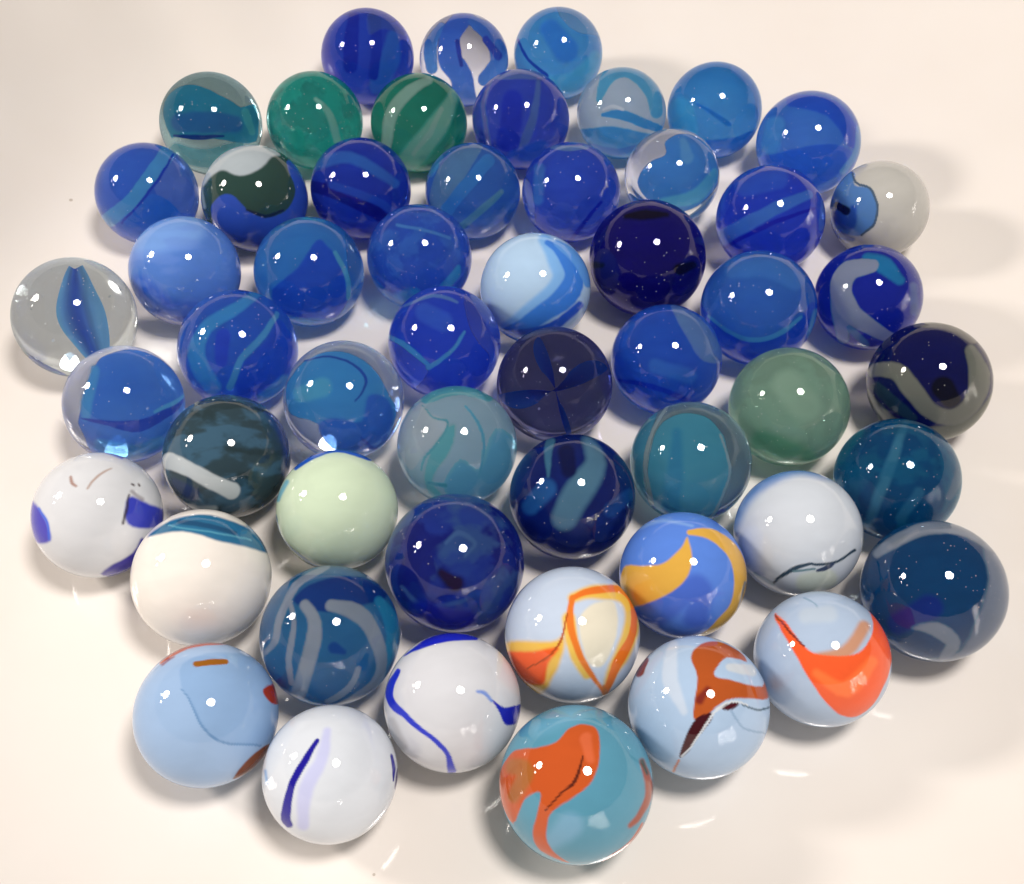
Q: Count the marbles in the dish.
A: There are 54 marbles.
